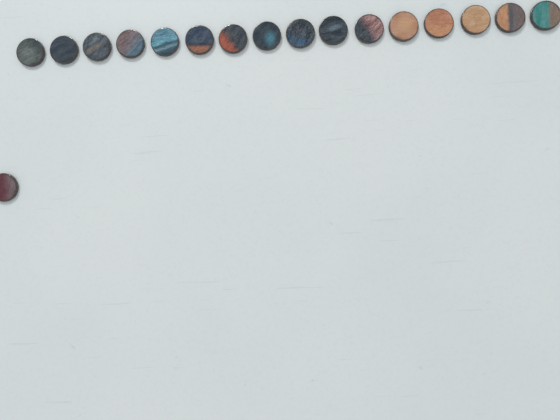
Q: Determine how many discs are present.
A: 17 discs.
